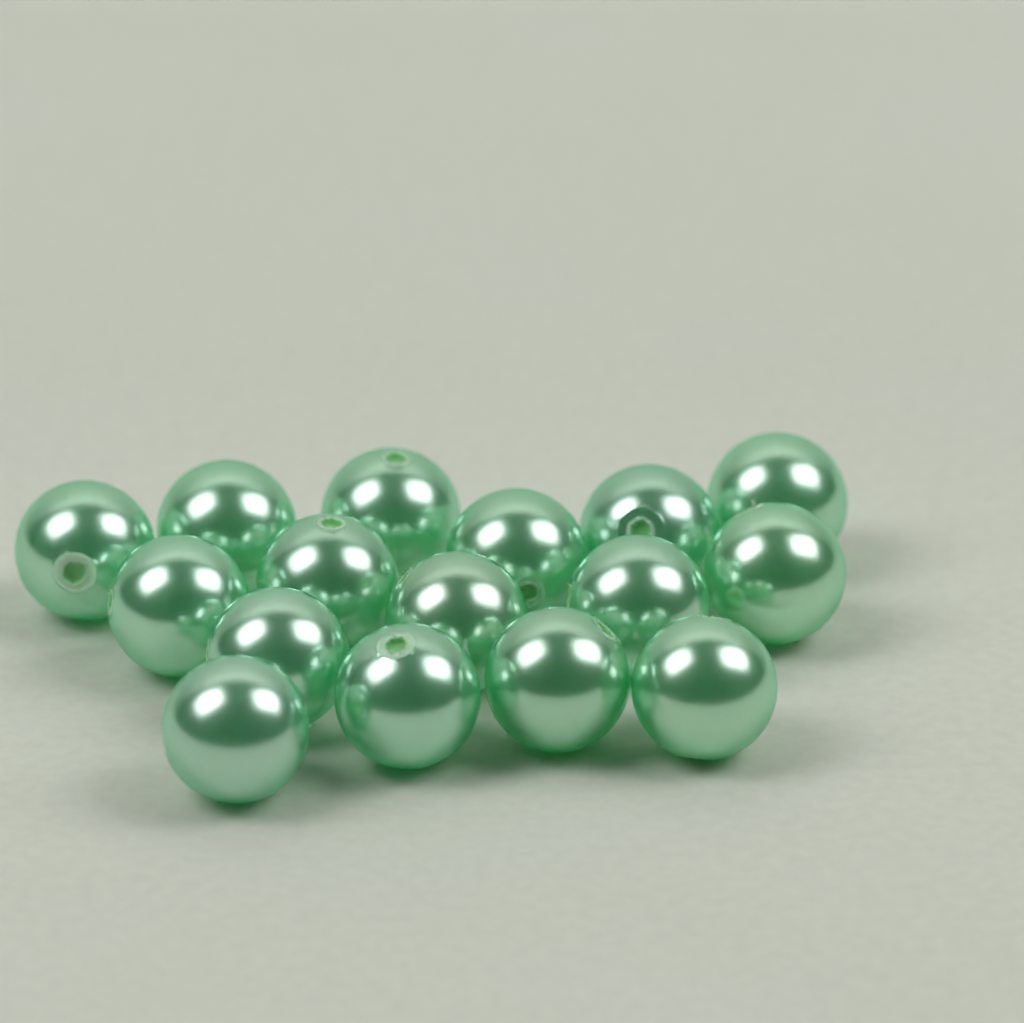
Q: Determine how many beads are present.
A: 16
